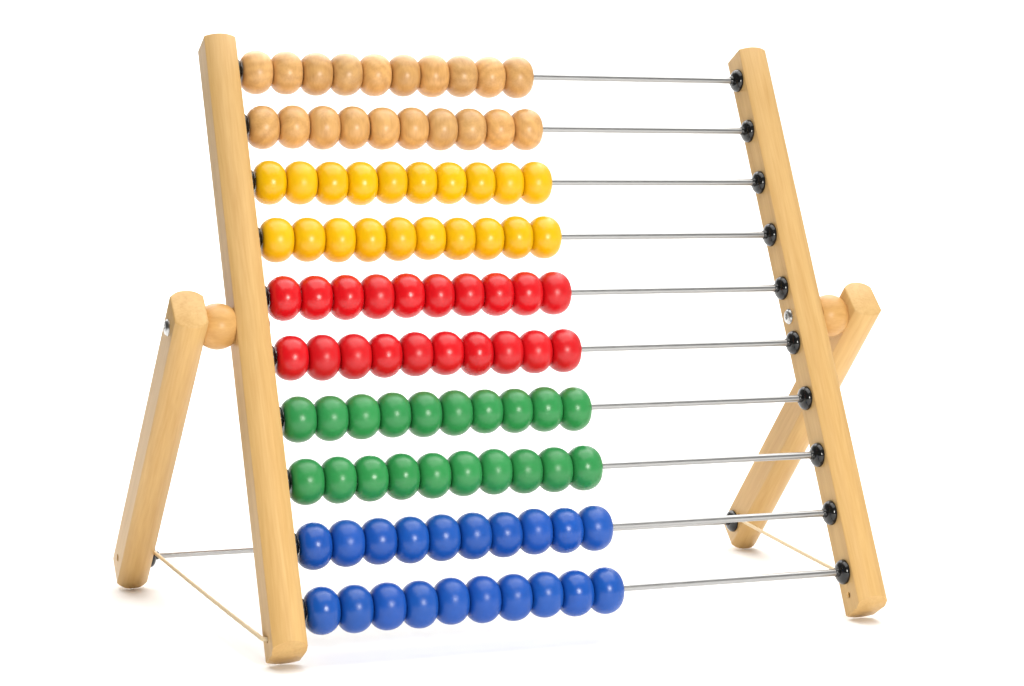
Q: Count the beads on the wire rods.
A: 100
